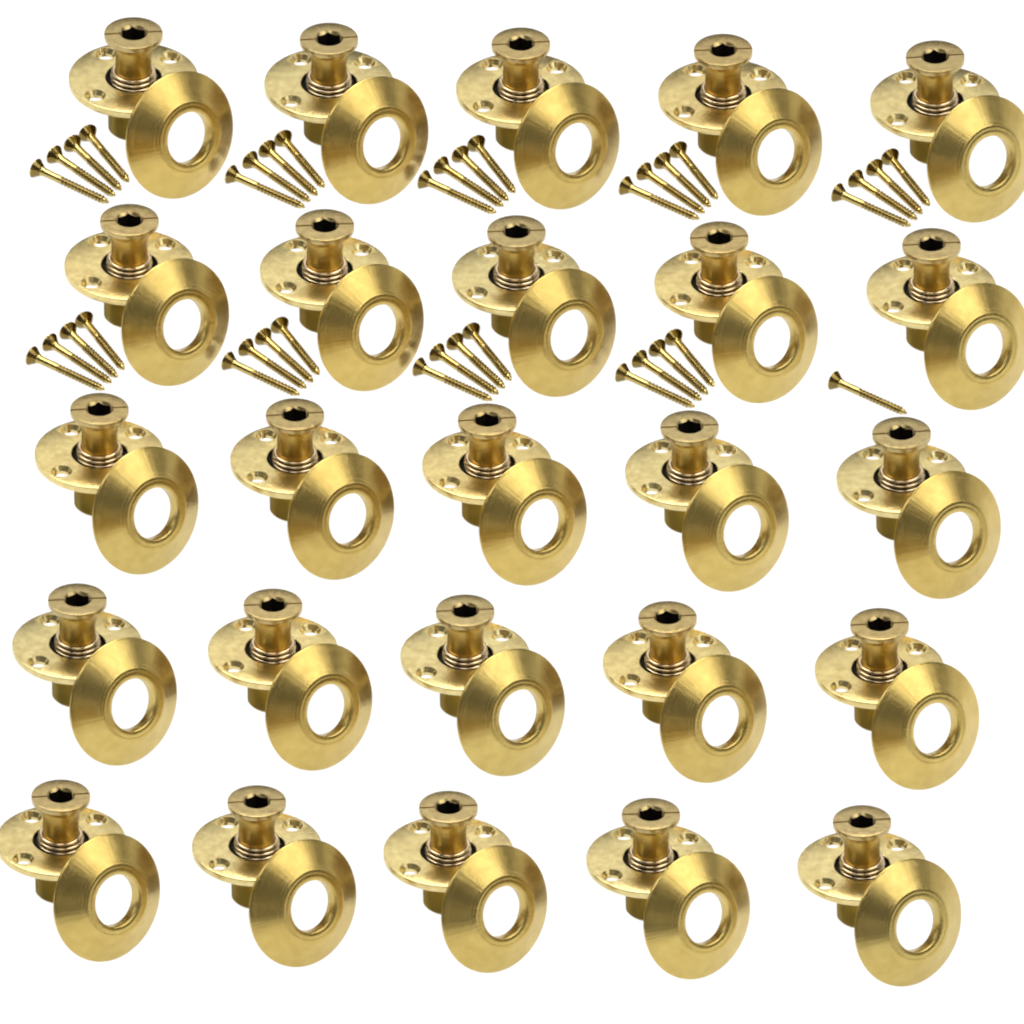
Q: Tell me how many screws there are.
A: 37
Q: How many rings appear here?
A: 25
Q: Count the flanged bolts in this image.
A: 25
